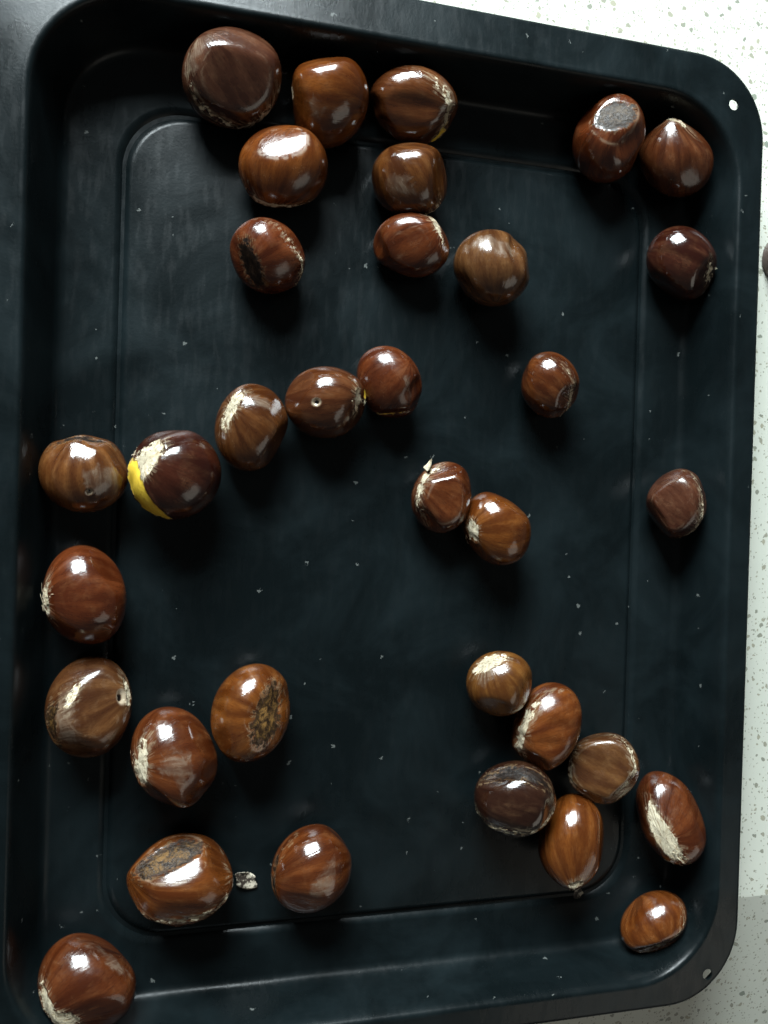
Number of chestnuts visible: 34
